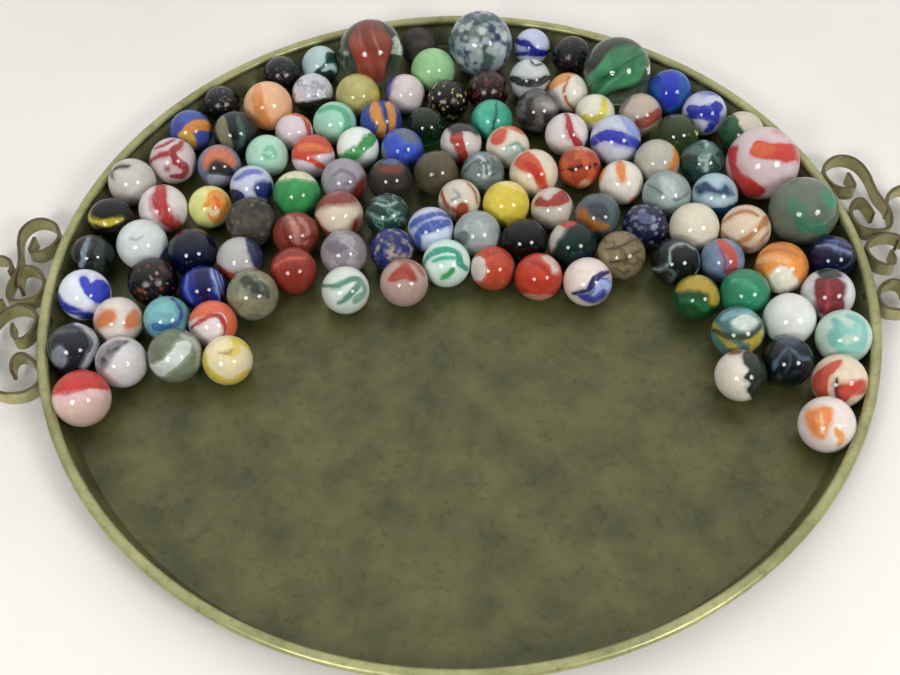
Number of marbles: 116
